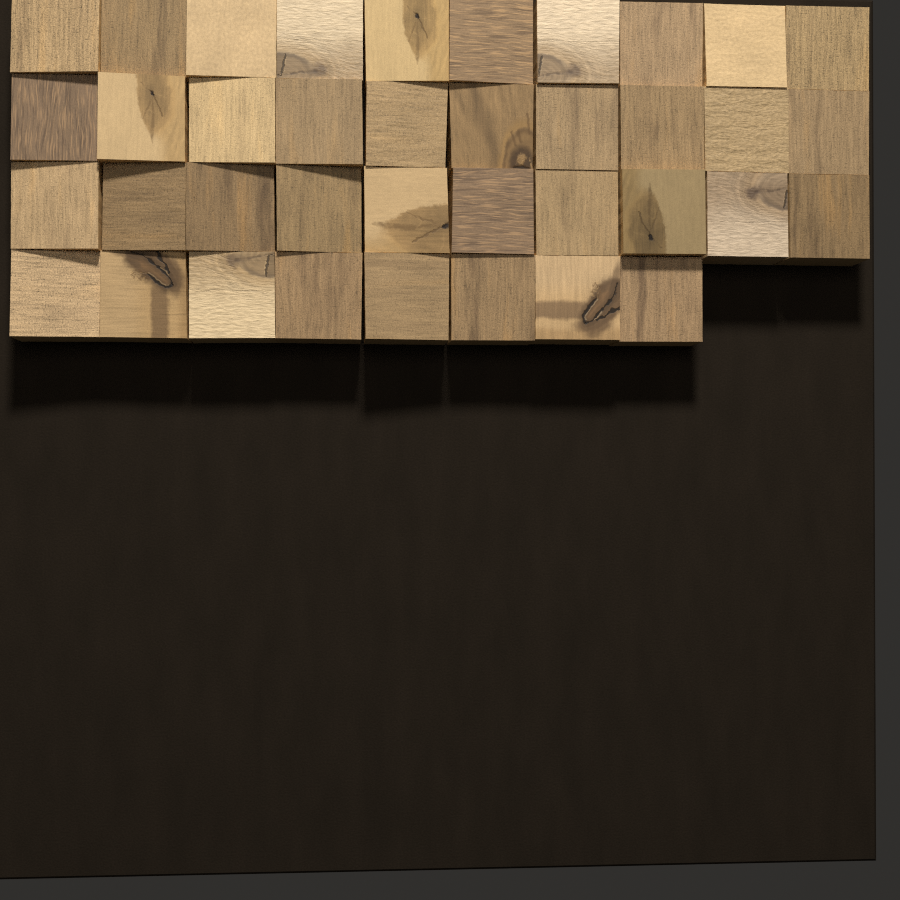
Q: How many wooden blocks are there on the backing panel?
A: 38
